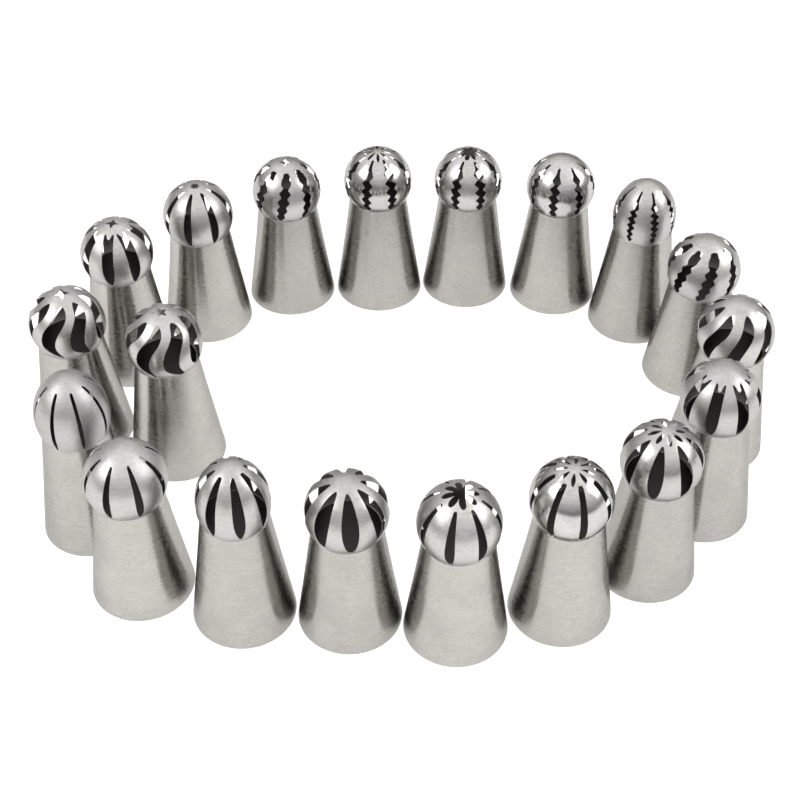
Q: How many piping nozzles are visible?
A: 19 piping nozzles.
